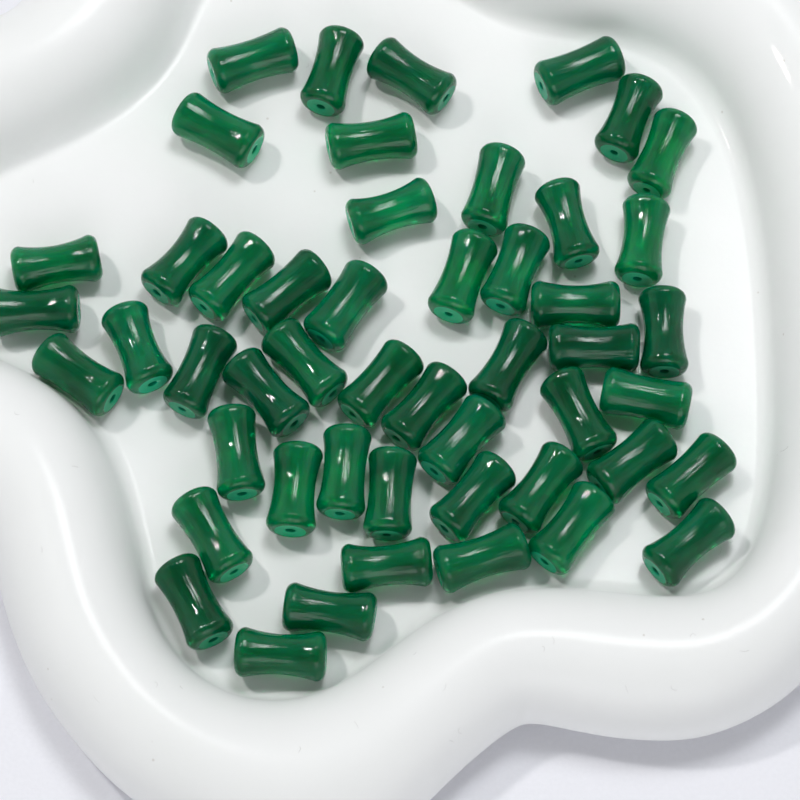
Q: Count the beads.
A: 50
